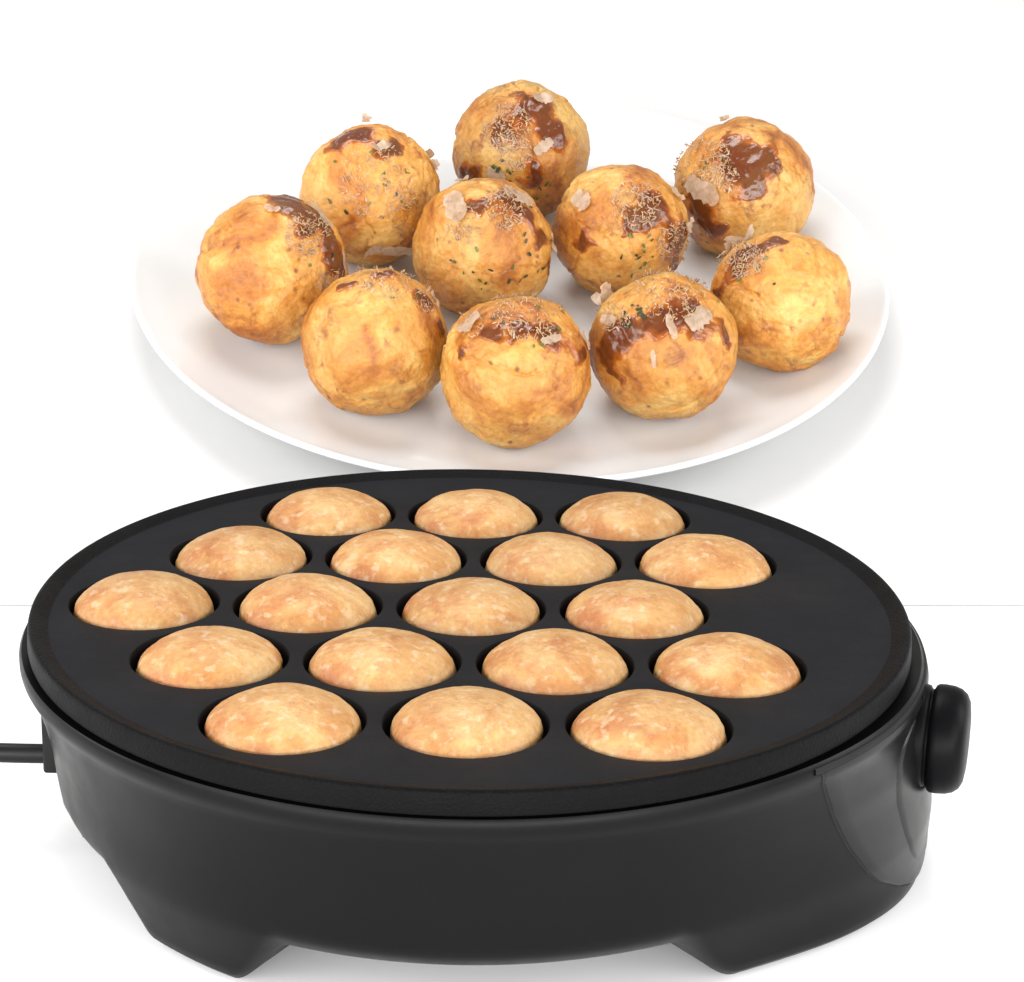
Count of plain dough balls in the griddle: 18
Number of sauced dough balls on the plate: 10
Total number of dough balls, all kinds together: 28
